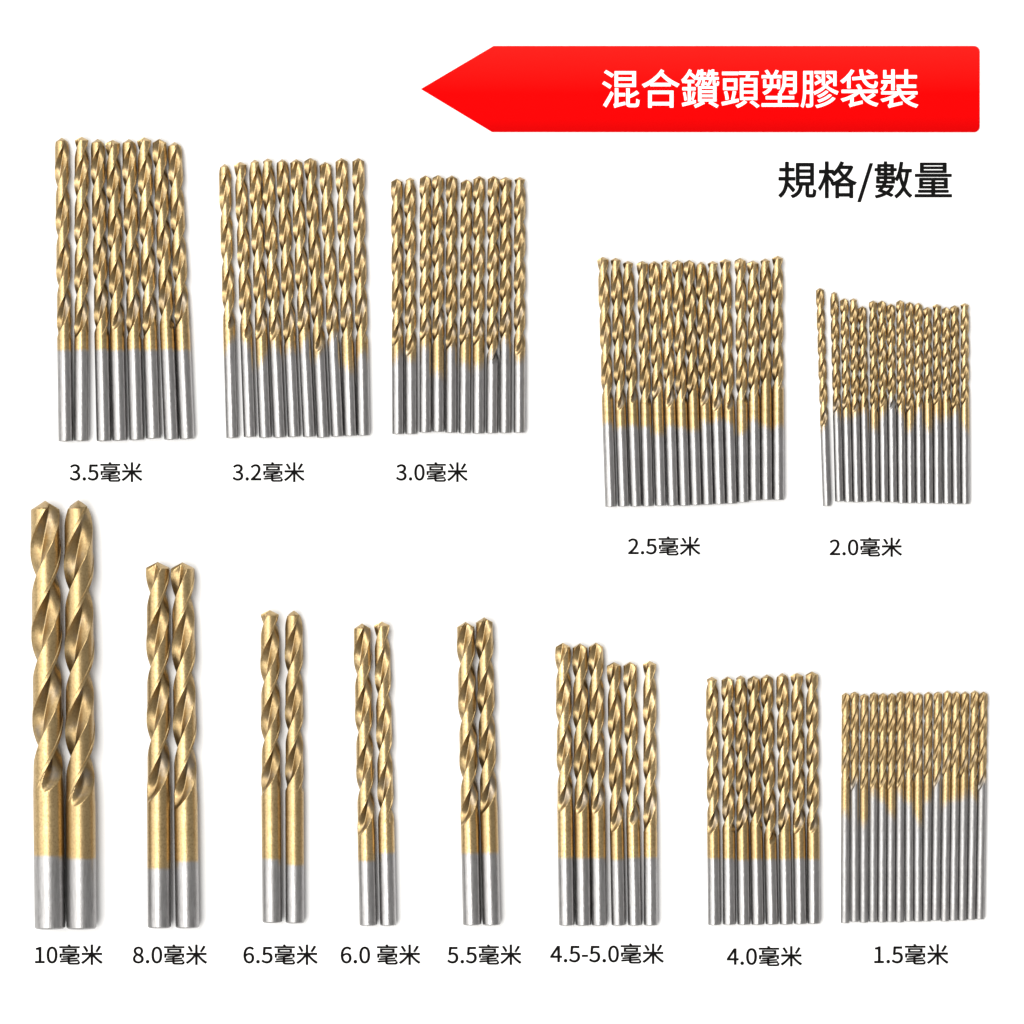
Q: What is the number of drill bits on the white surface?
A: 99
